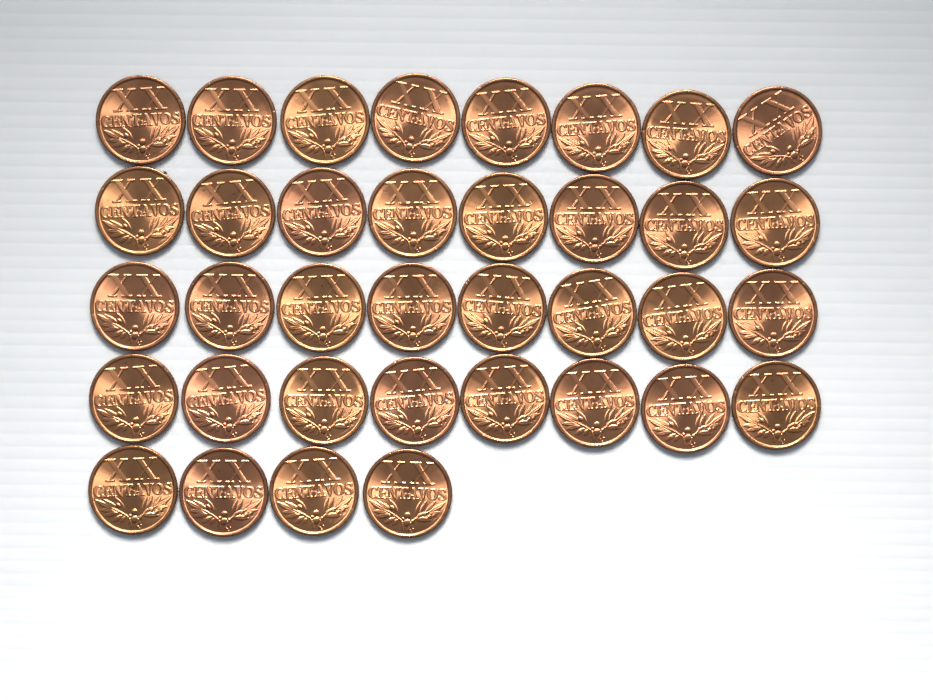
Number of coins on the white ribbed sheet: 36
